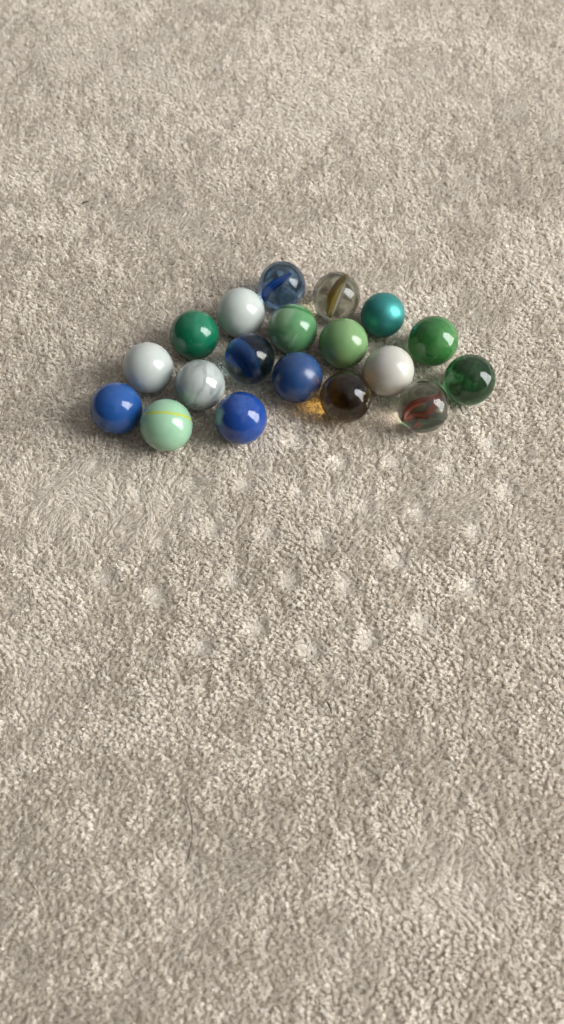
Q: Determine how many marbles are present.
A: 19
